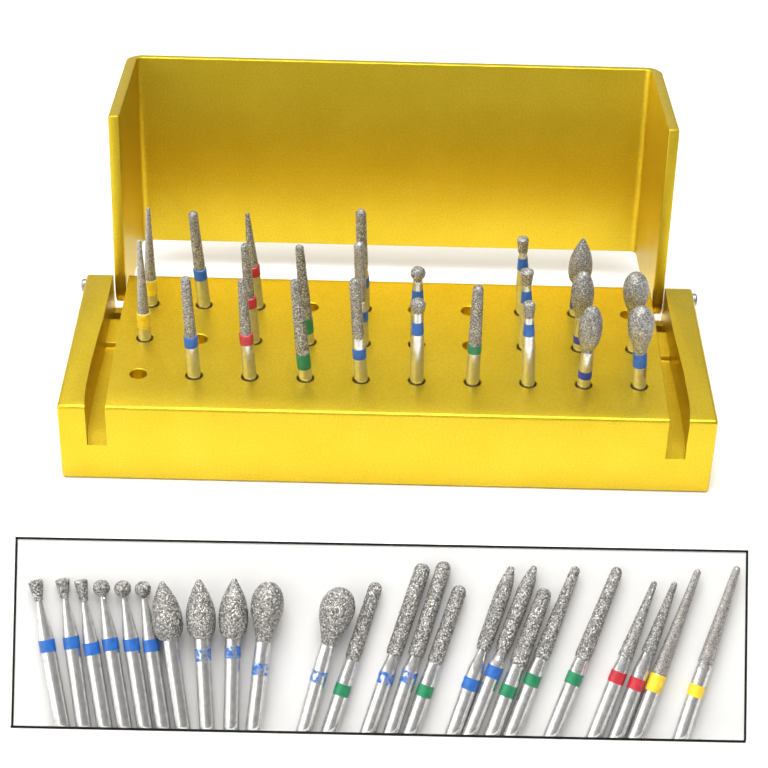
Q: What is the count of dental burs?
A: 47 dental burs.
